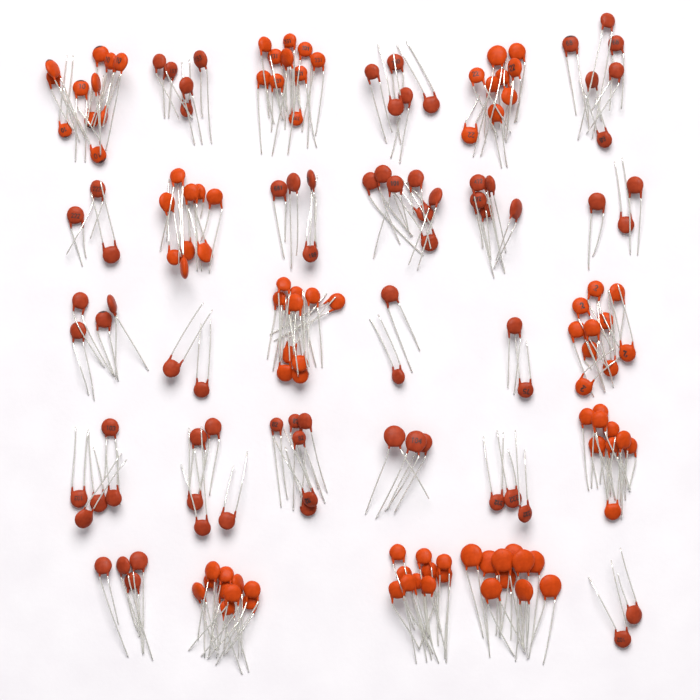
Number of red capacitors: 76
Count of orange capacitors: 98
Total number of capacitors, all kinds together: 174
